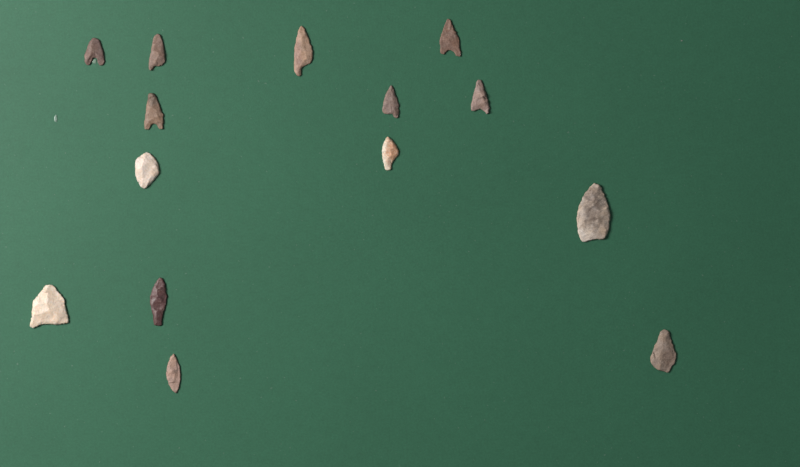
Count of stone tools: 14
